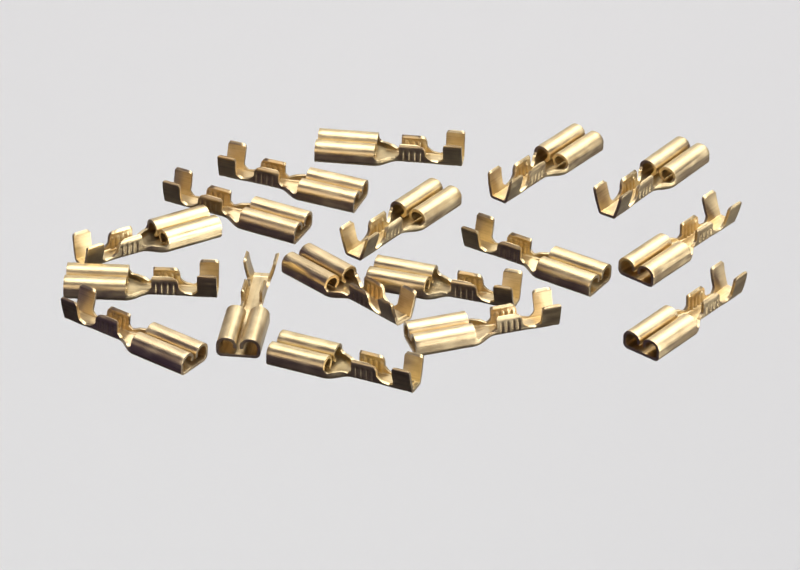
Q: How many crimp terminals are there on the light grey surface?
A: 17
